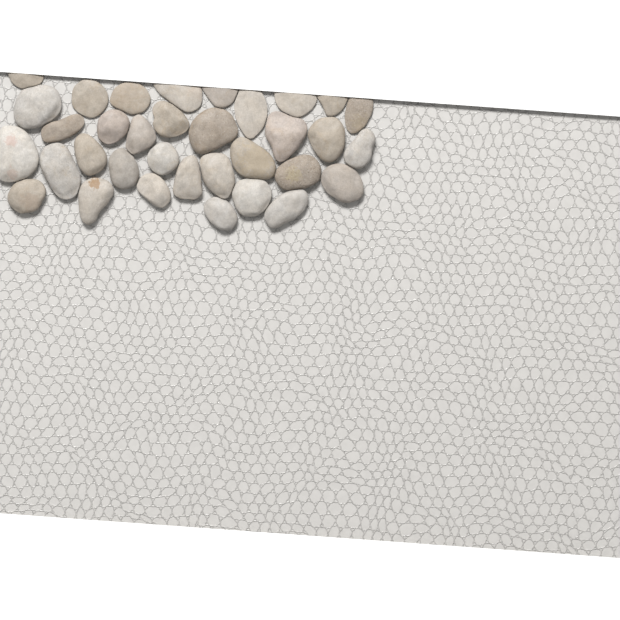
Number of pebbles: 34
